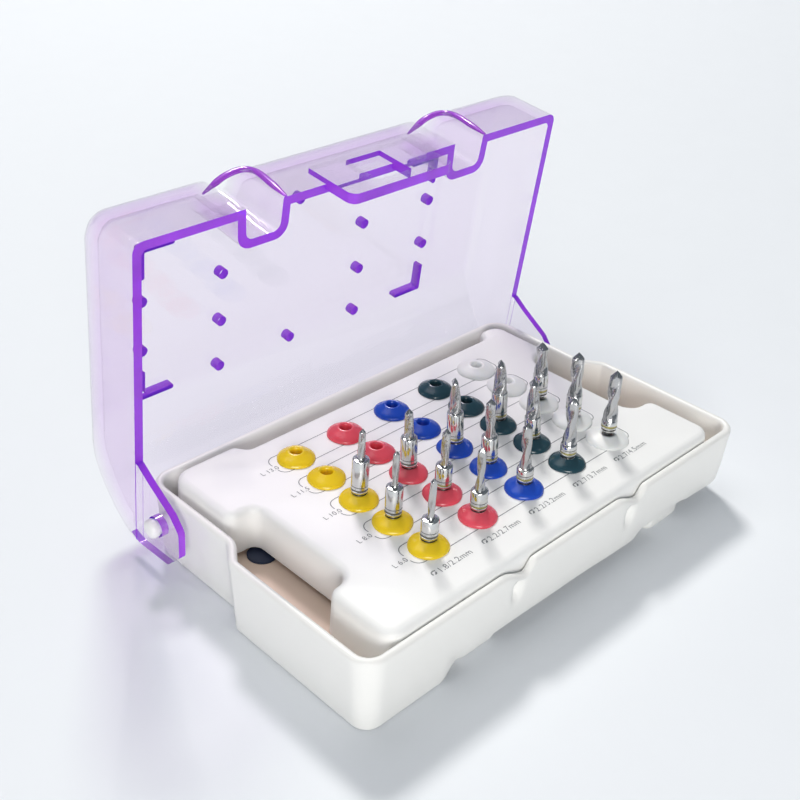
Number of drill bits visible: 15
